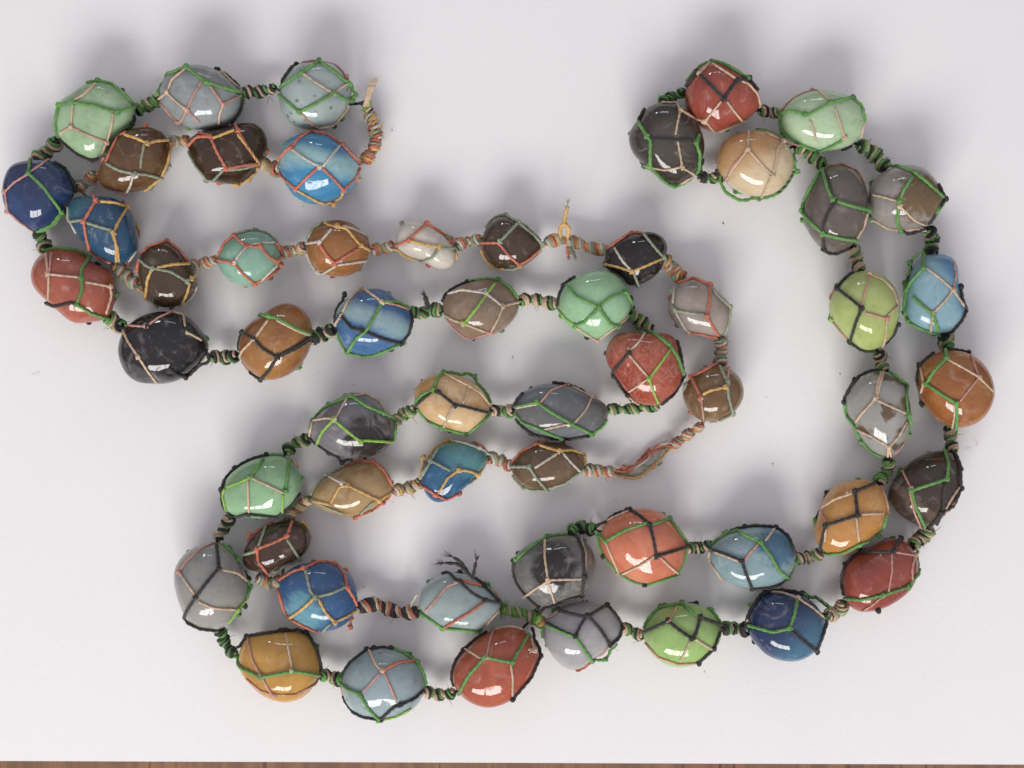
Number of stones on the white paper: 56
